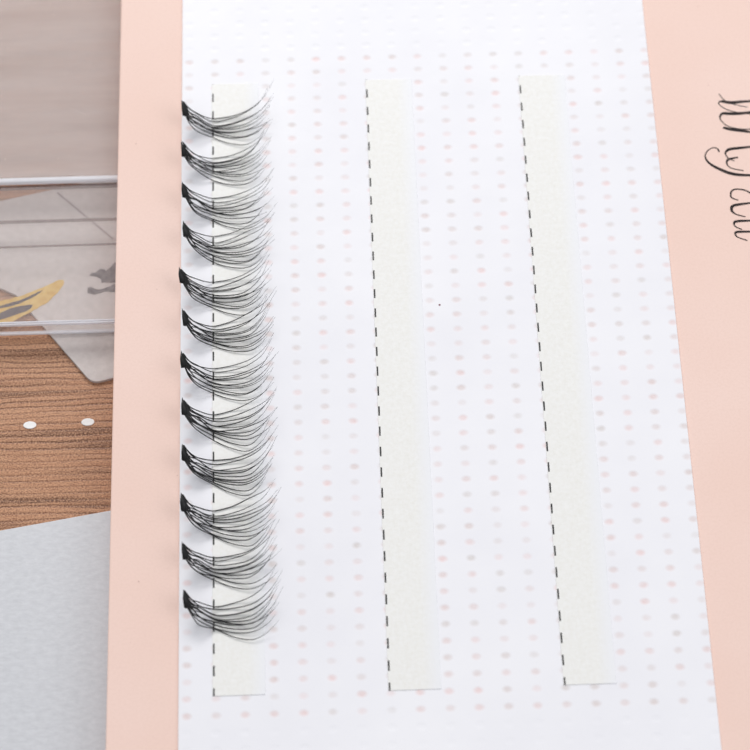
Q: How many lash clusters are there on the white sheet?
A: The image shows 12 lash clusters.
